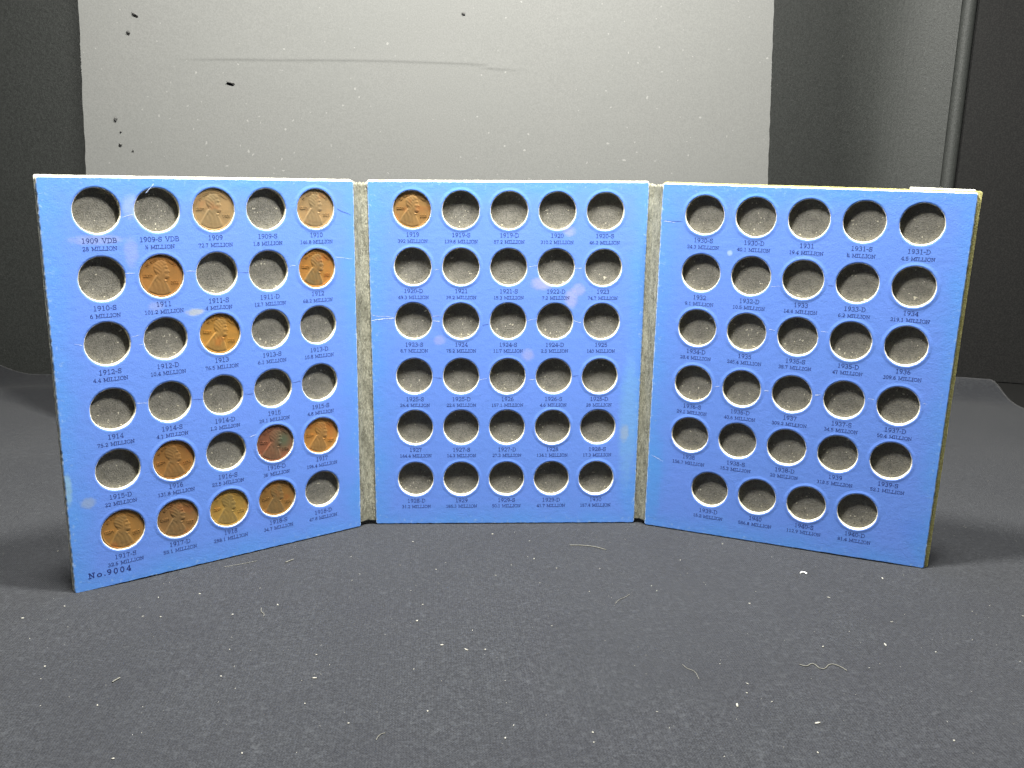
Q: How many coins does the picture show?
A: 13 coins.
